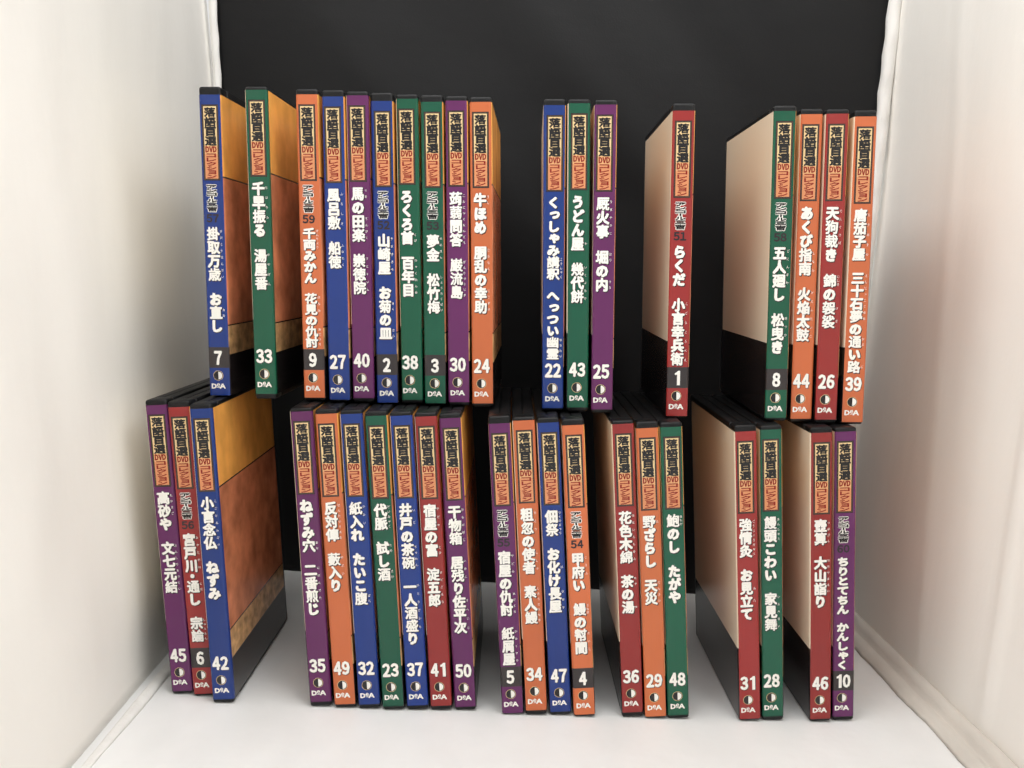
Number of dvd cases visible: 39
